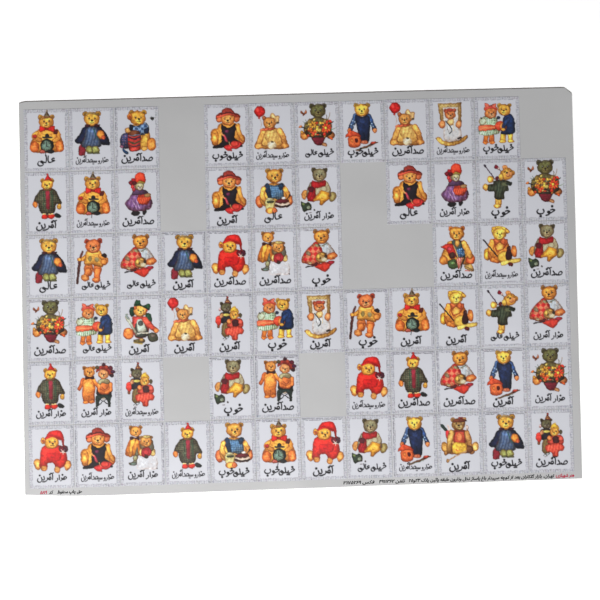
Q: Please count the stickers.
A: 64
